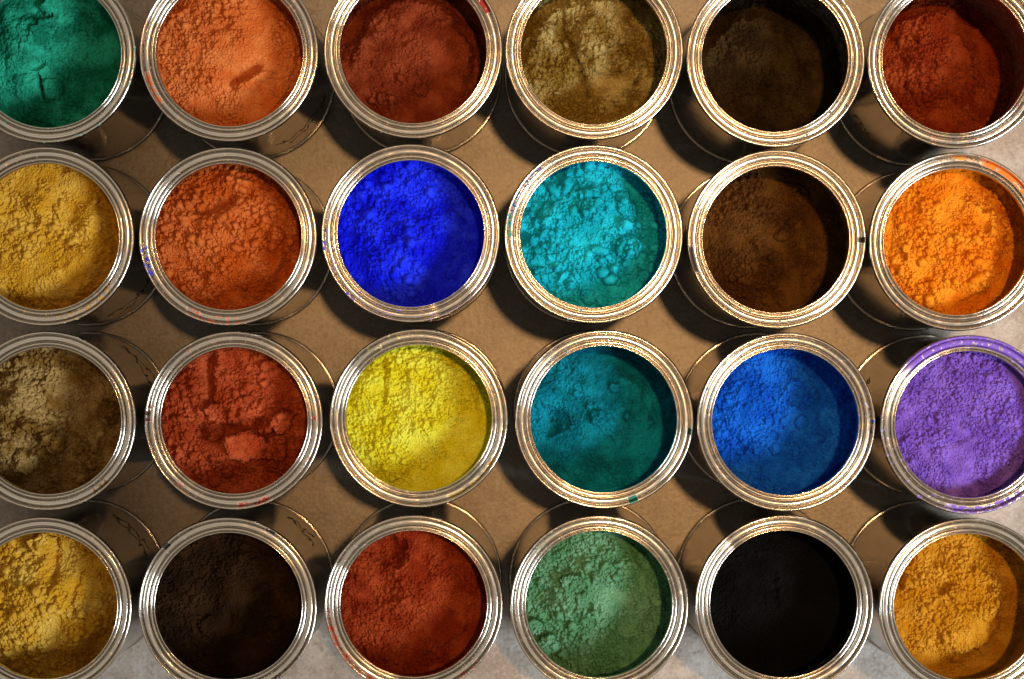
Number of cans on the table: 24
